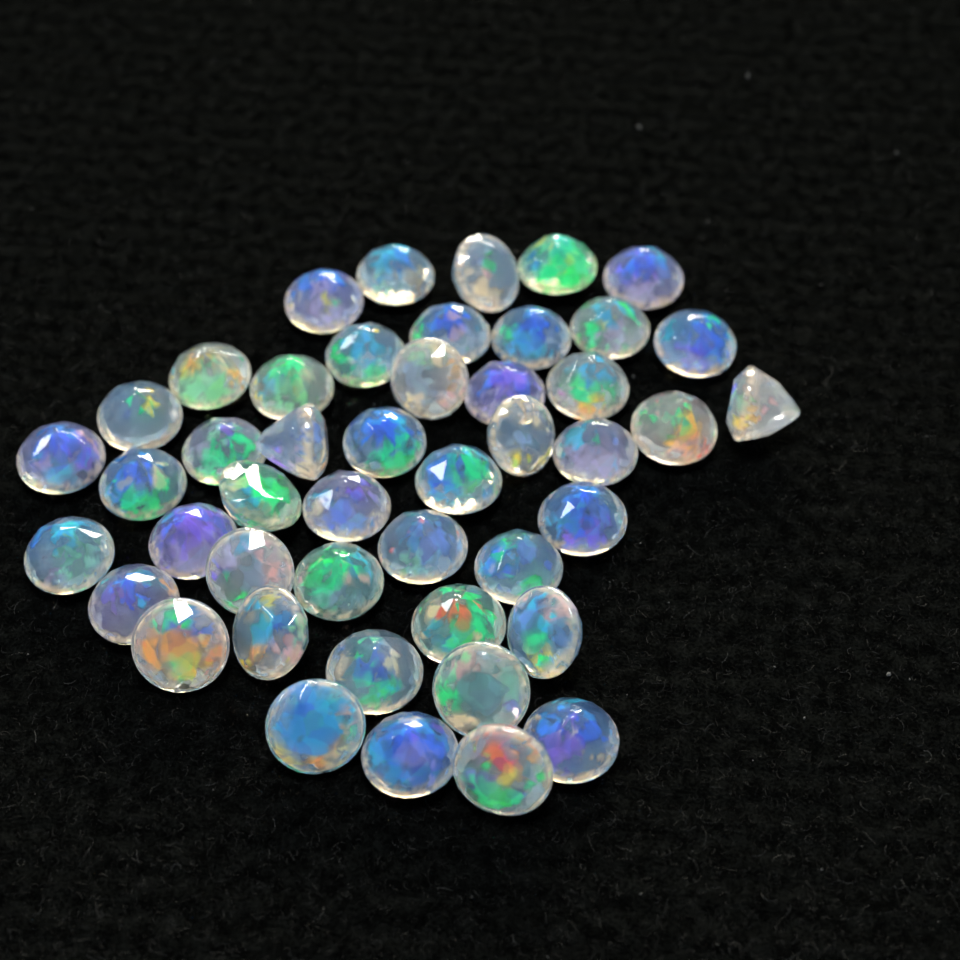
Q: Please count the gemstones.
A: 46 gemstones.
